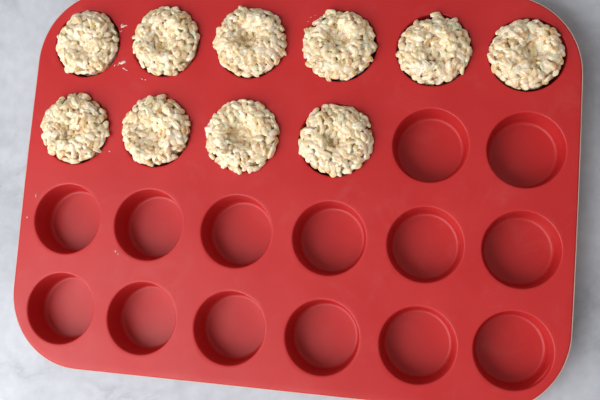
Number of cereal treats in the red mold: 10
